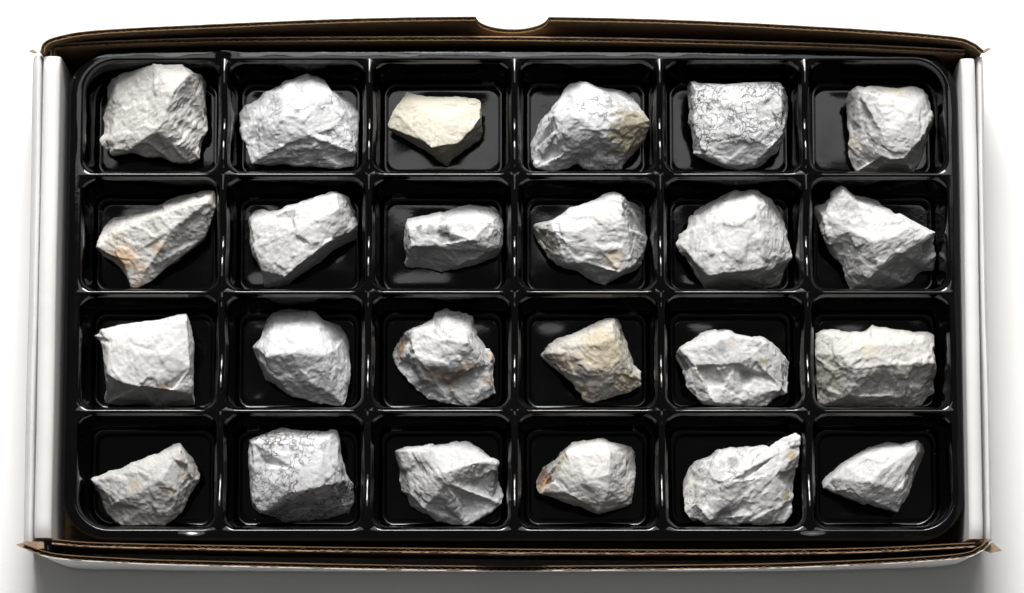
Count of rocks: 24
